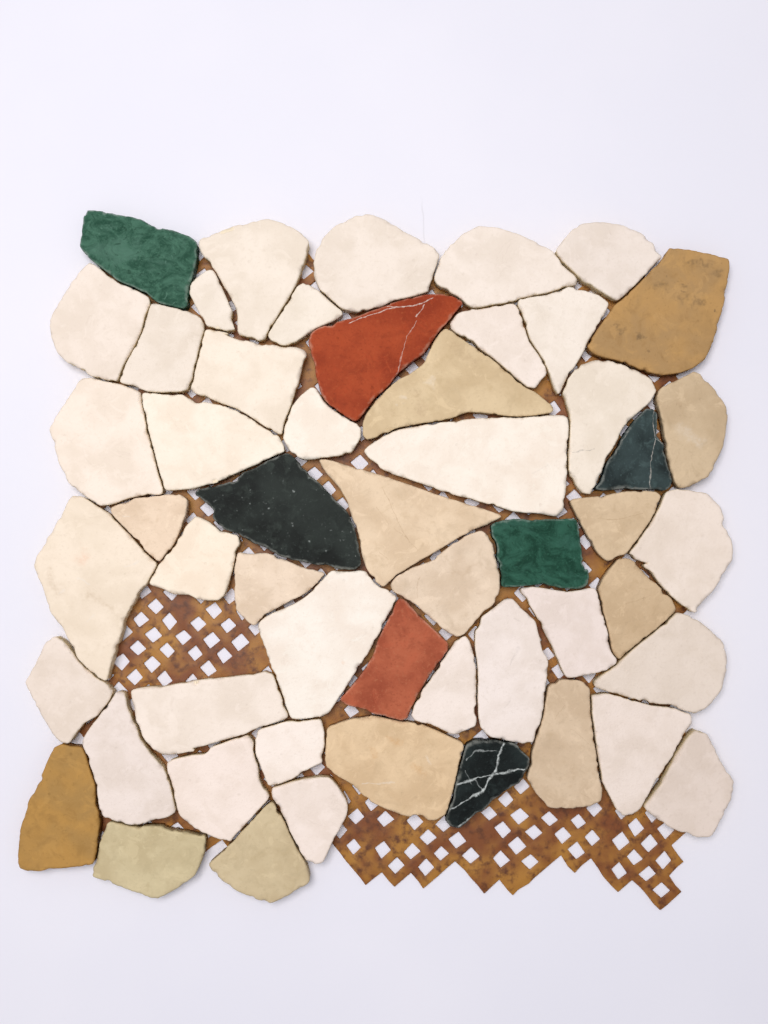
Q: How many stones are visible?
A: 53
